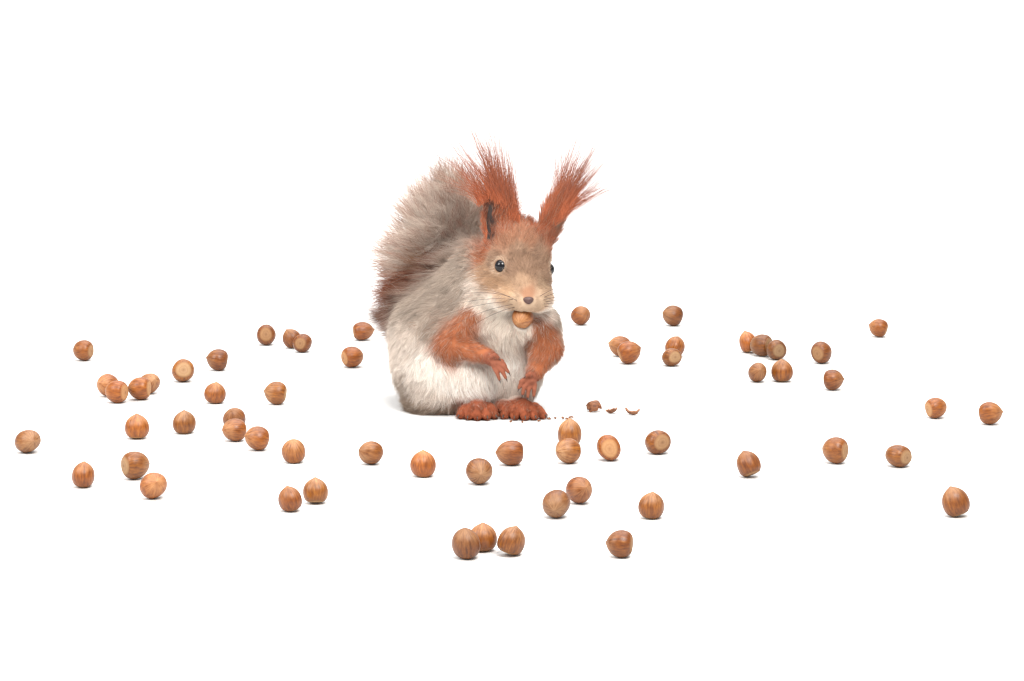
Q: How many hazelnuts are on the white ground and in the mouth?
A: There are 62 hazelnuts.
